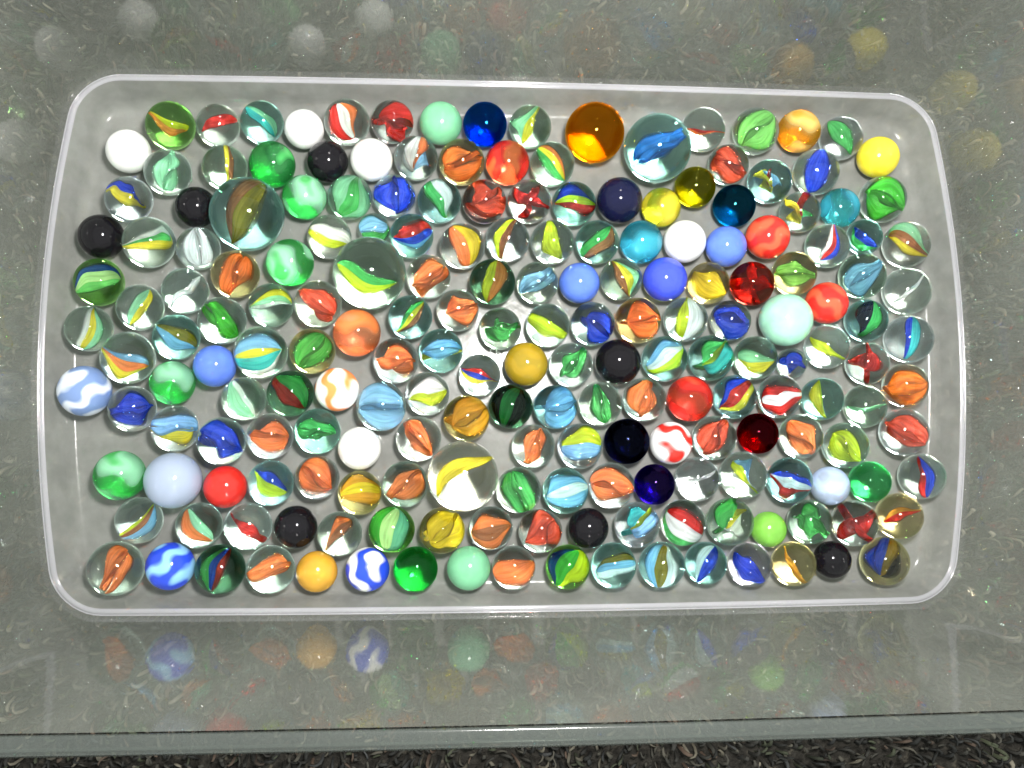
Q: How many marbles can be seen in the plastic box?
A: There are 200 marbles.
